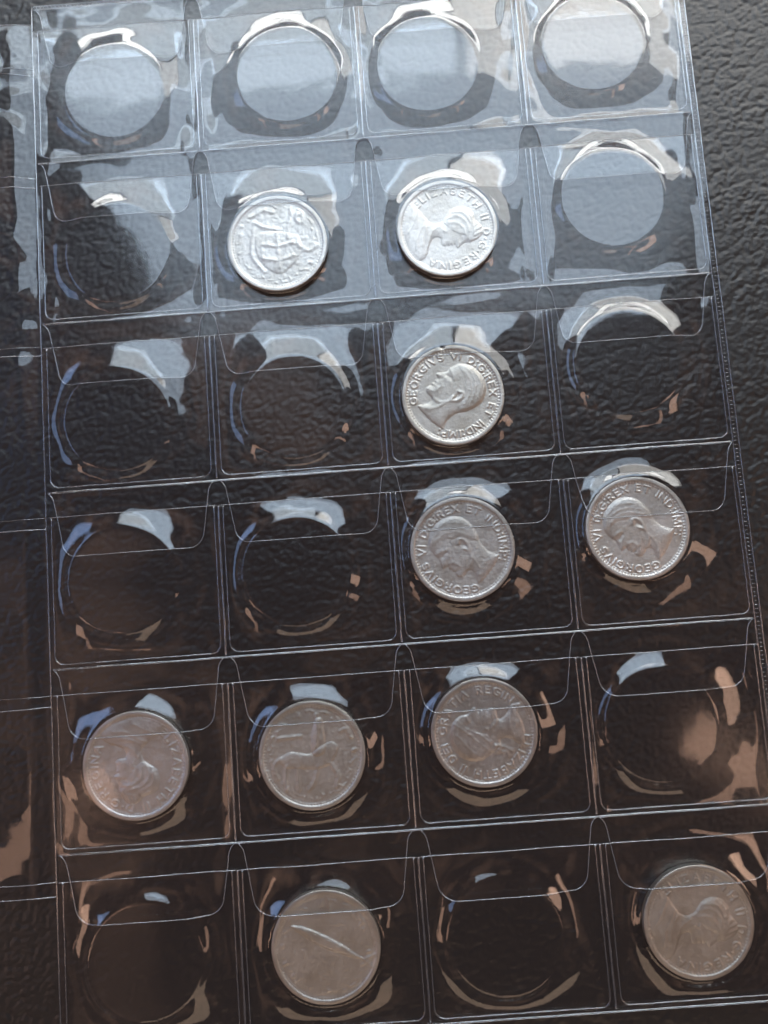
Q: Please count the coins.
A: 10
